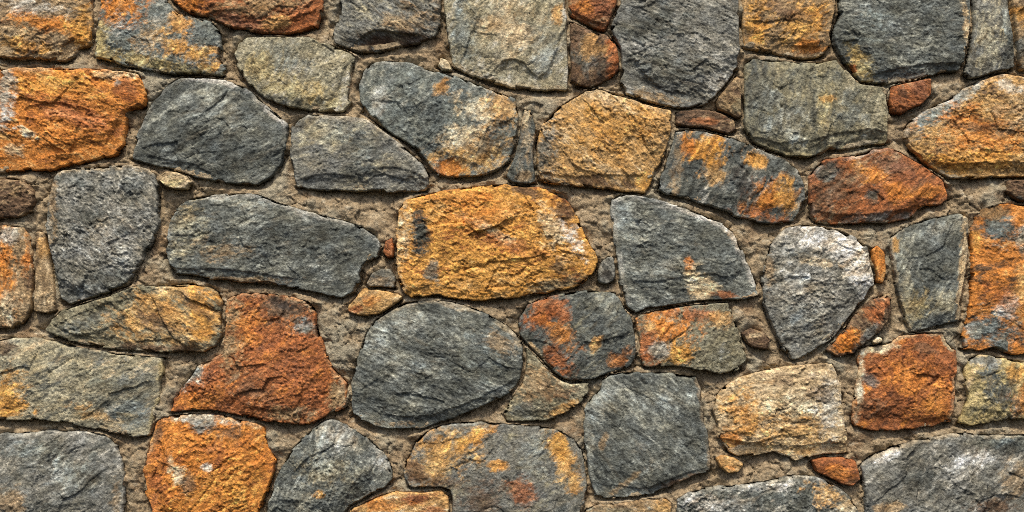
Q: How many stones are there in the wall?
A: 68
